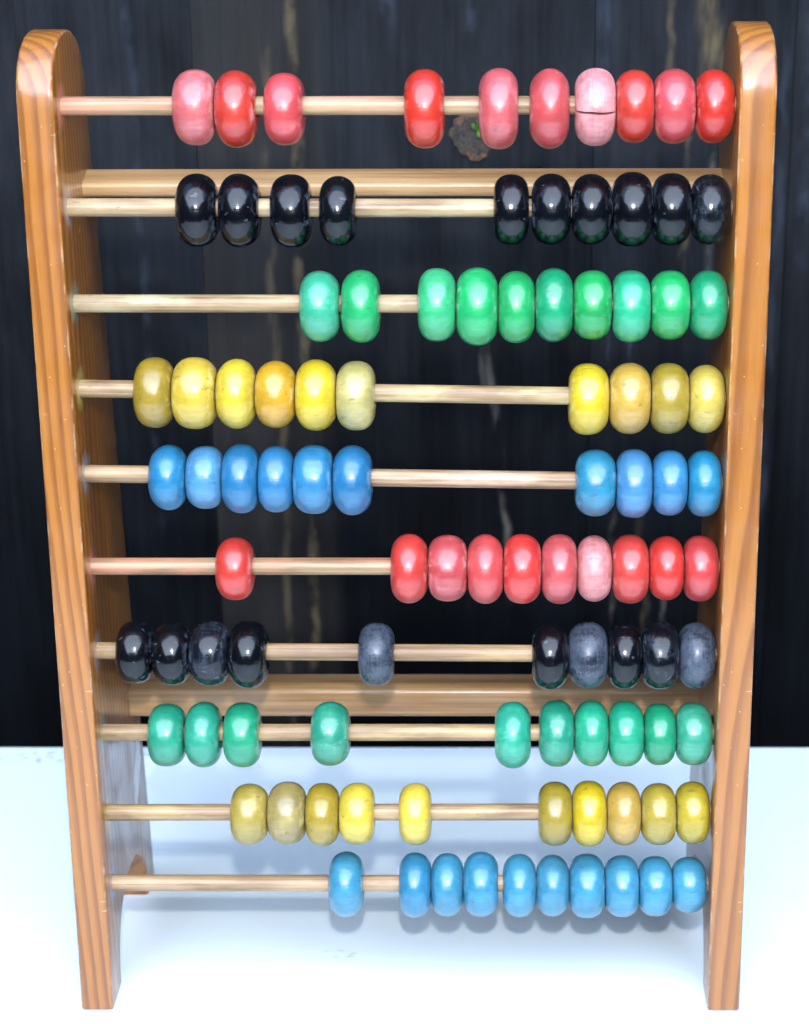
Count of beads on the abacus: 100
